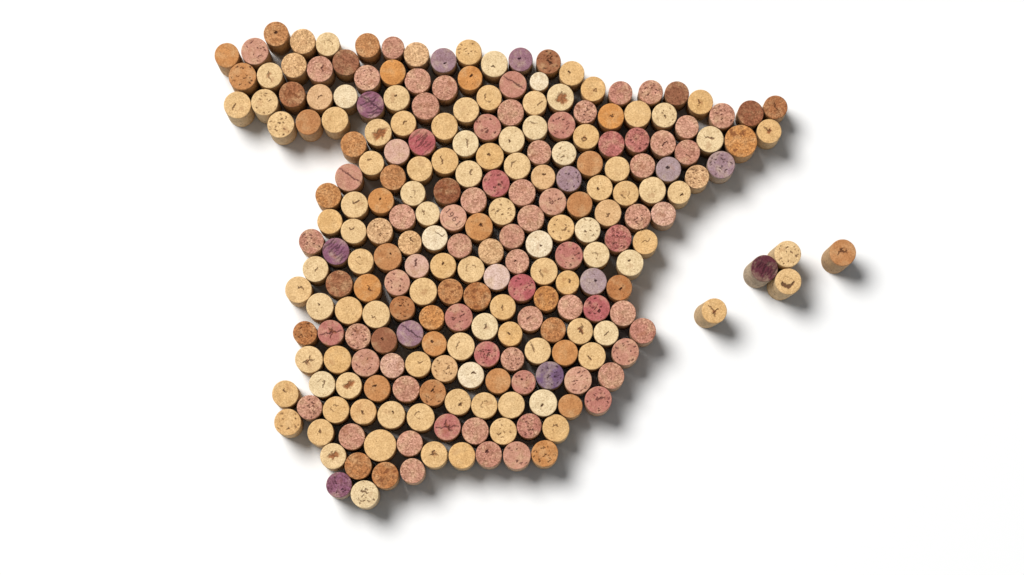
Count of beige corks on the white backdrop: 111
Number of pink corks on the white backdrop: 71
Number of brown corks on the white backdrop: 45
